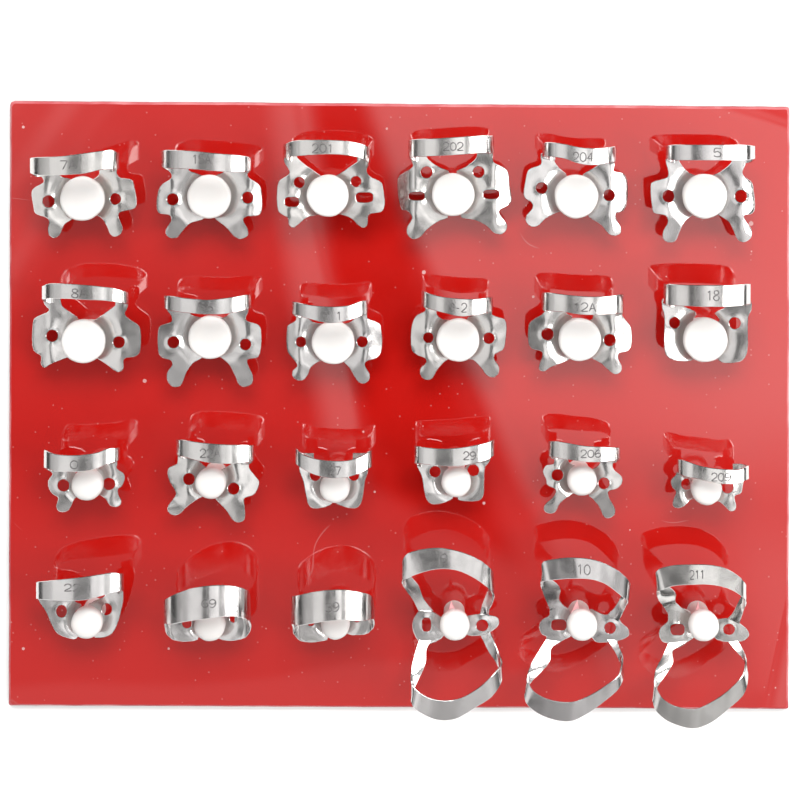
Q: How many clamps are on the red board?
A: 24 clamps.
